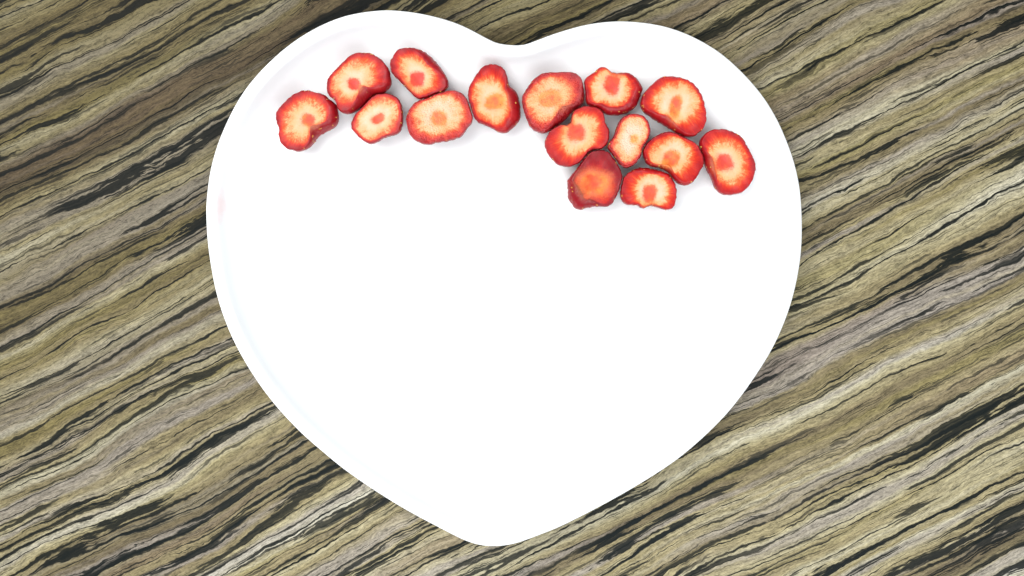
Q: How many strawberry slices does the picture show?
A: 15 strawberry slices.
